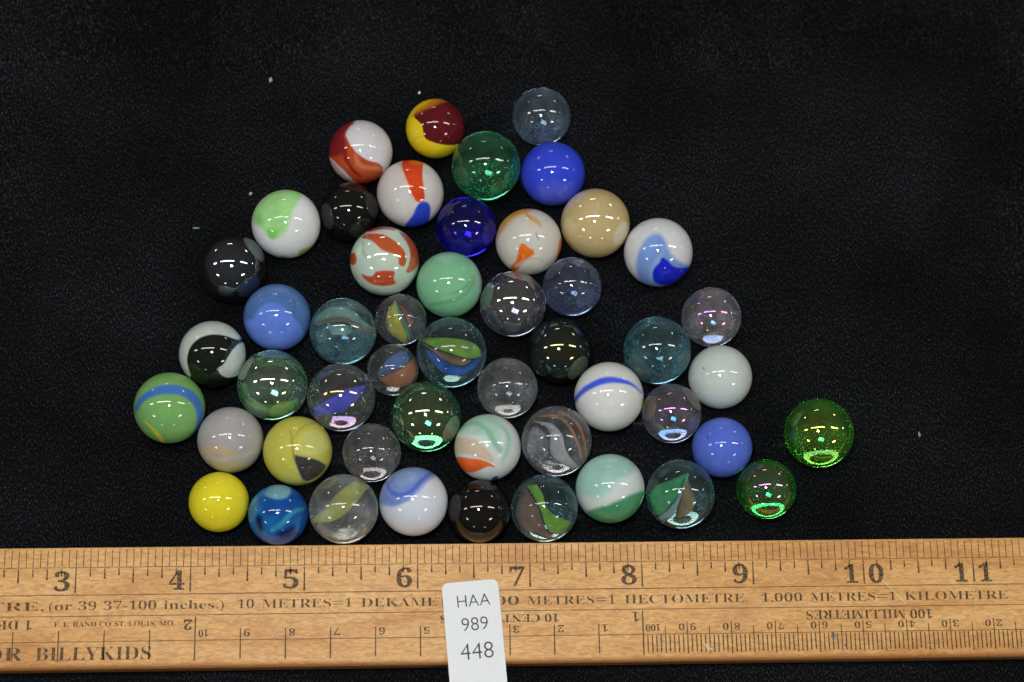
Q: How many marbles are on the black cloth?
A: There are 50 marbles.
